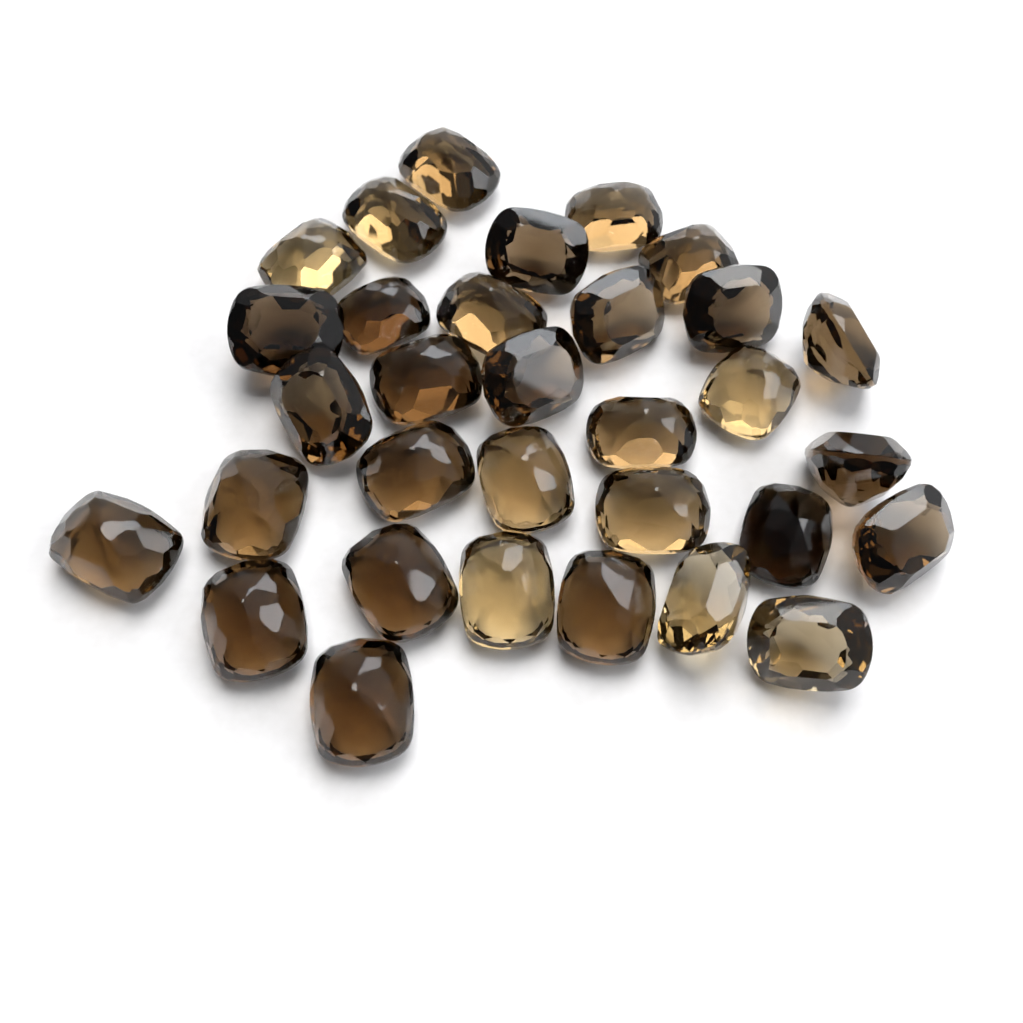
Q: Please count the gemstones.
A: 32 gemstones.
